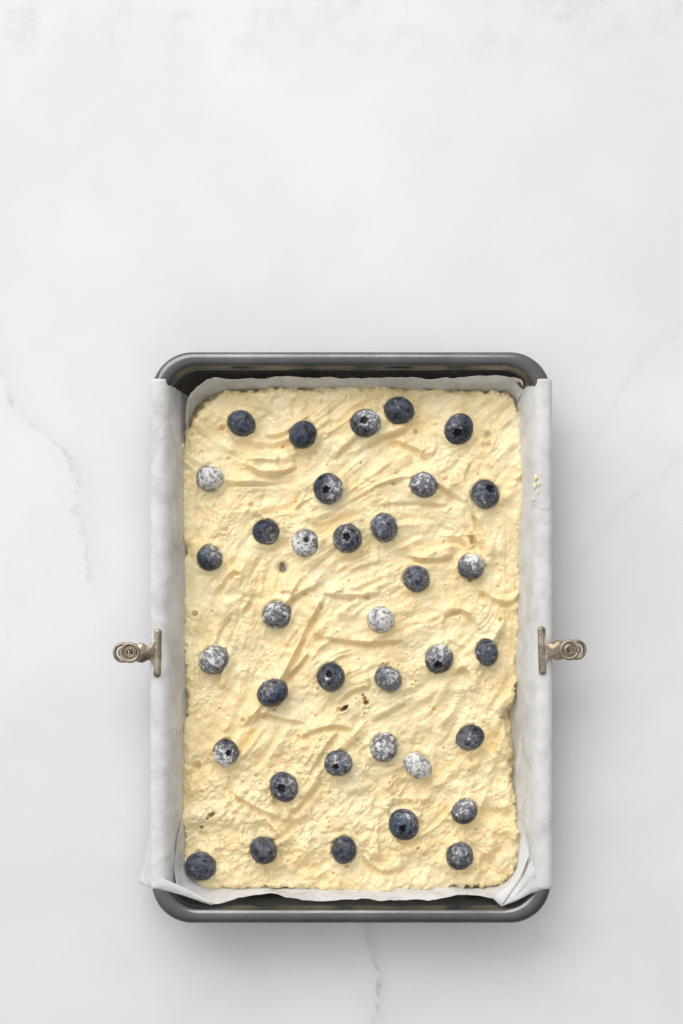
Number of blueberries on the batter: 36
